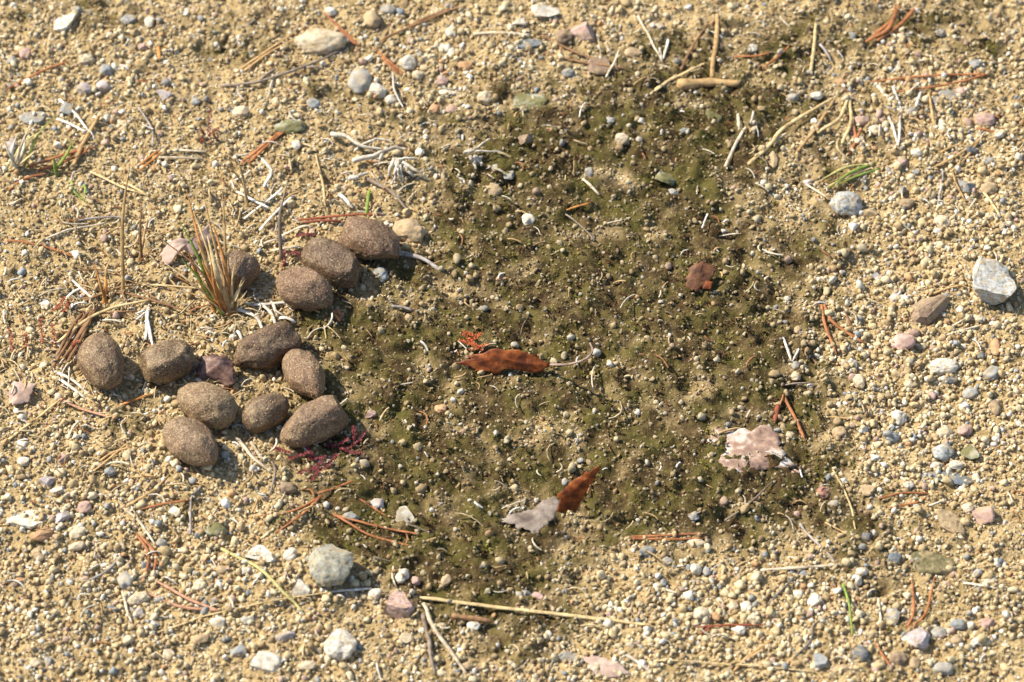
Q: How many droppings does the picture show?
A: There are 12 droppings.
